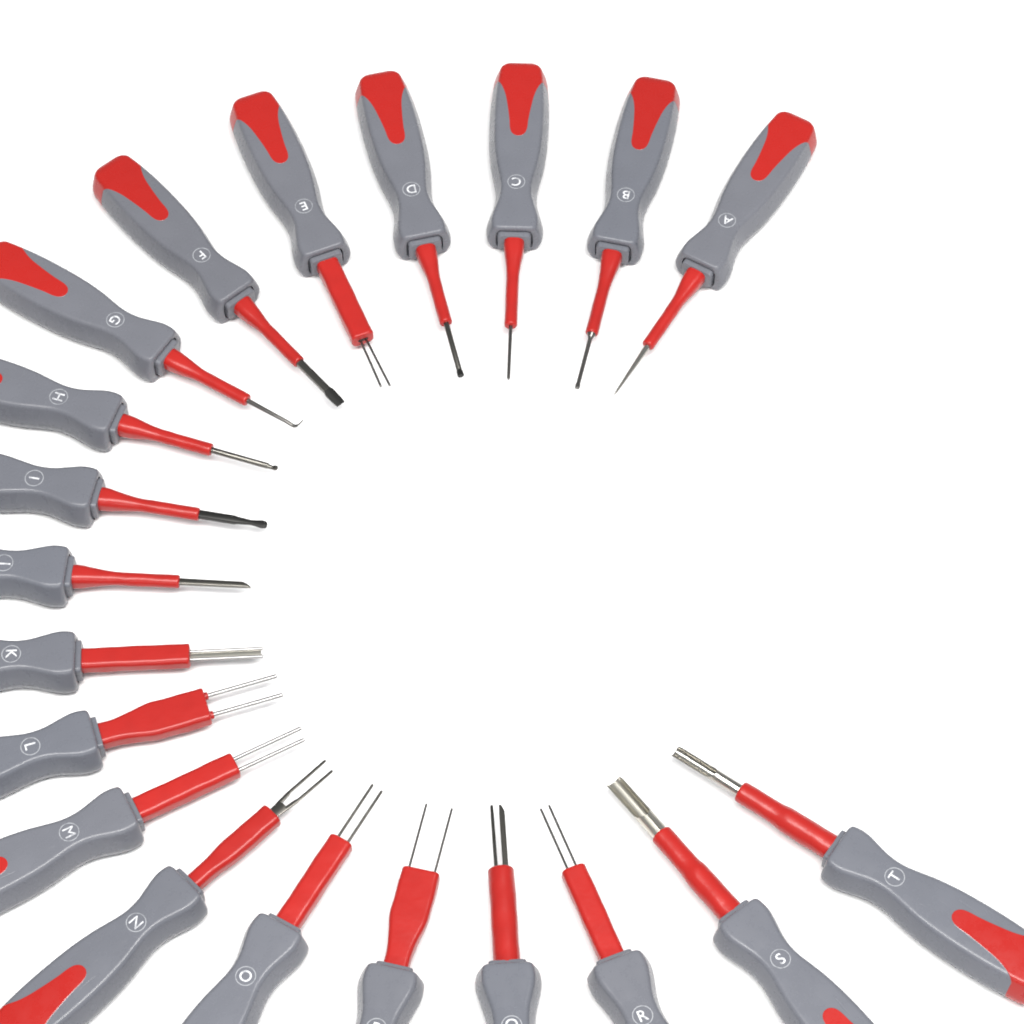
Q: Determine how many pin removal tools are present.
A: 20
